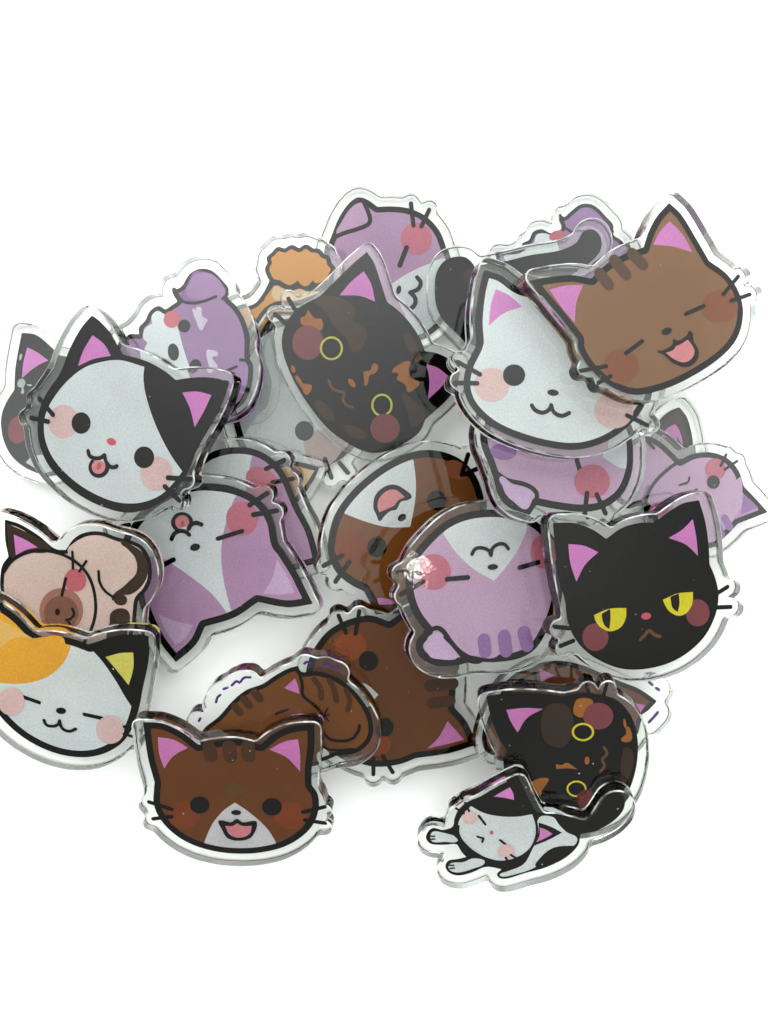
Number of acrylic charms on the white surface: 28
